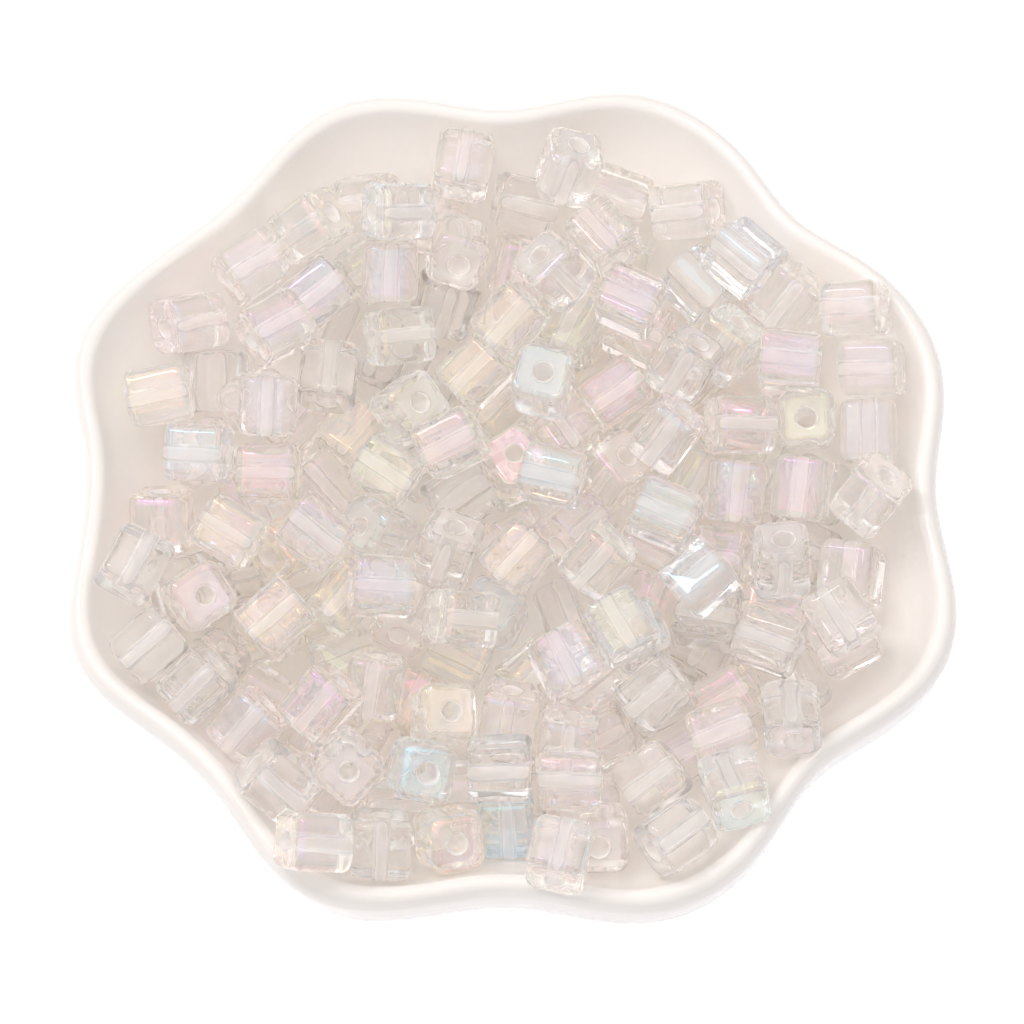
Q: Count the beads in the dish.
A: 173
